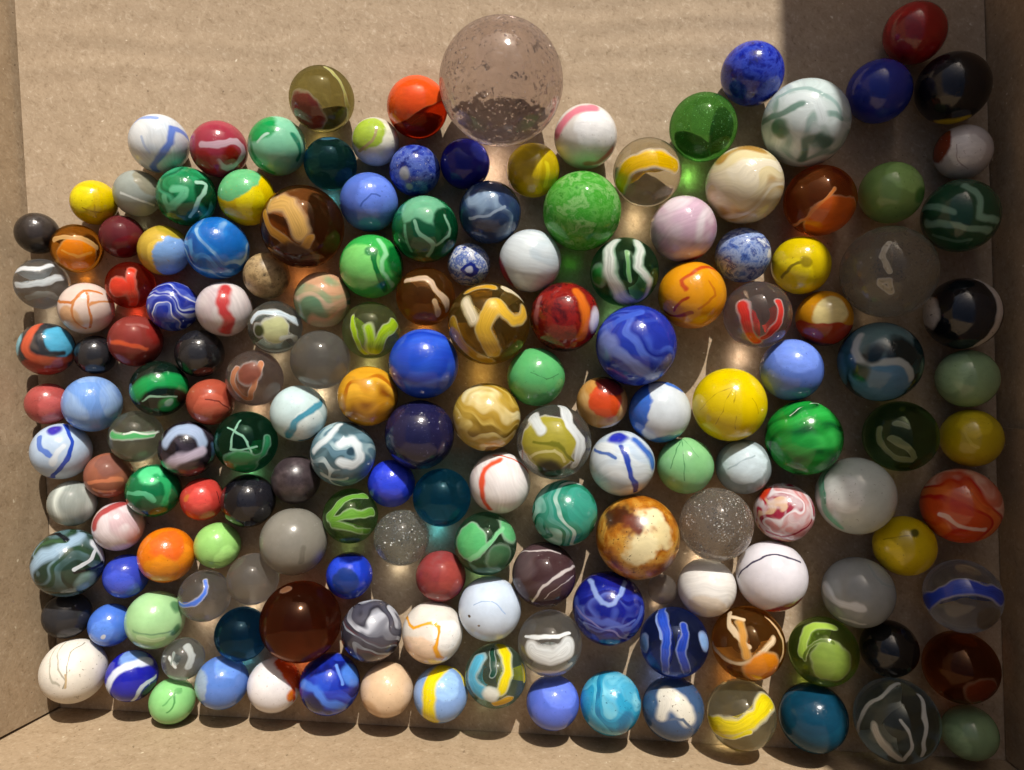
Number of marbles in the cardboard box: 164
